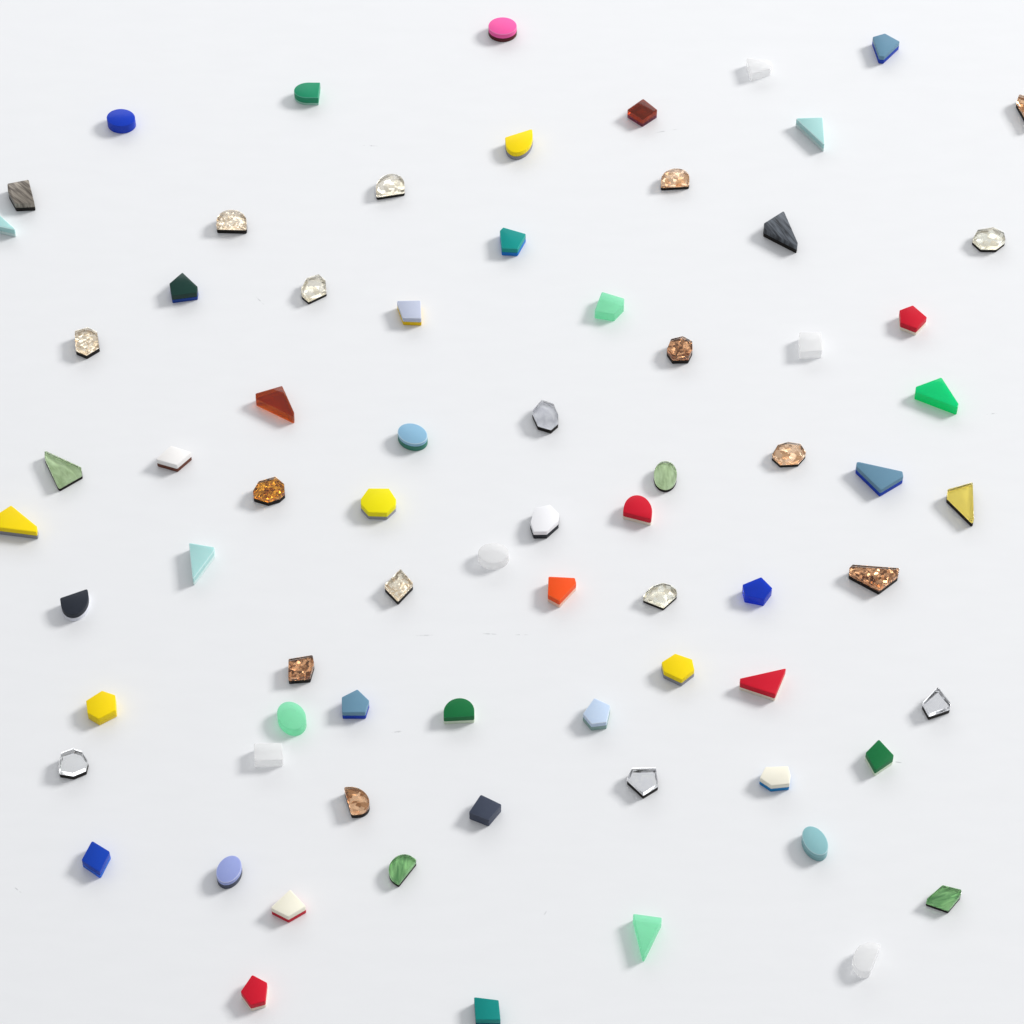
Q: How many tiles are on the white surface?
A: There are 74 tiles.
